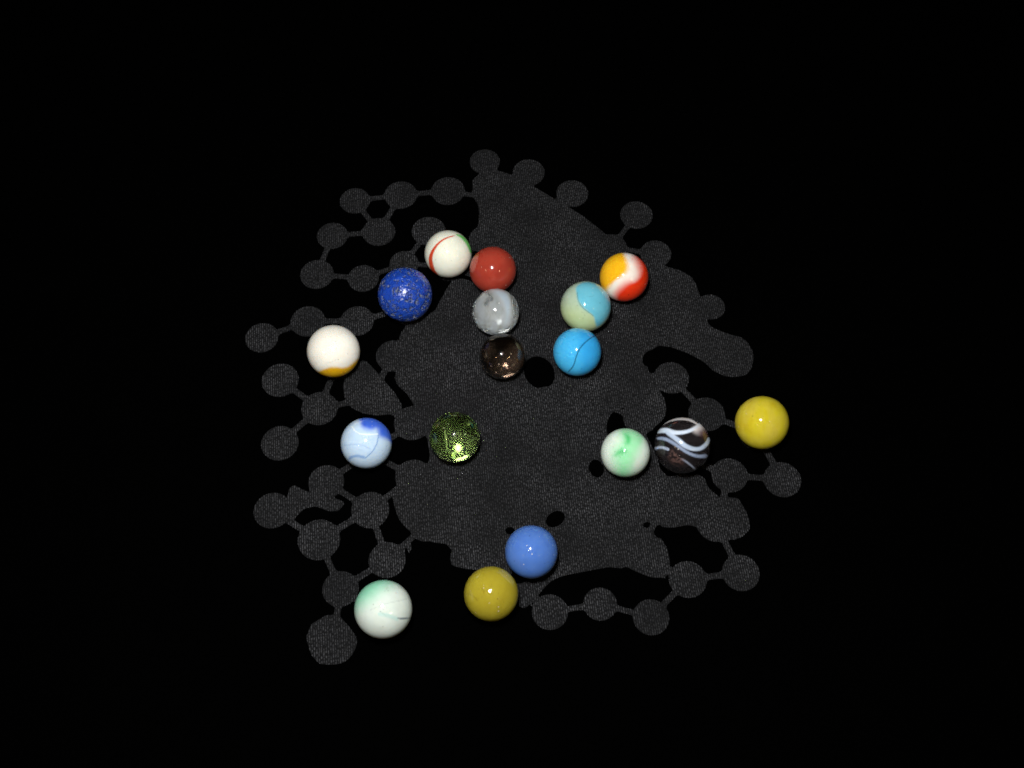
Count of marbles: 17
